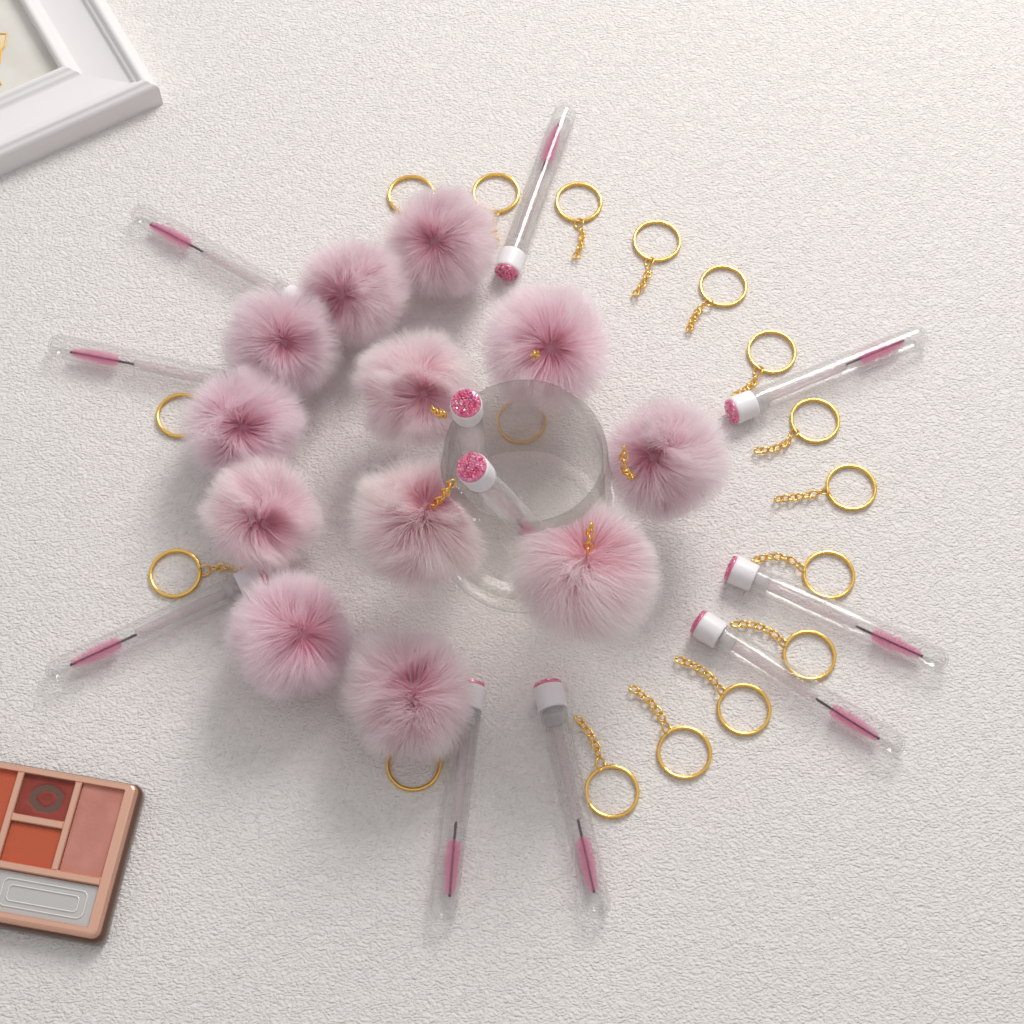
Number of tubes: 11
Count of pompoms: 12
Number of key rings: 17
